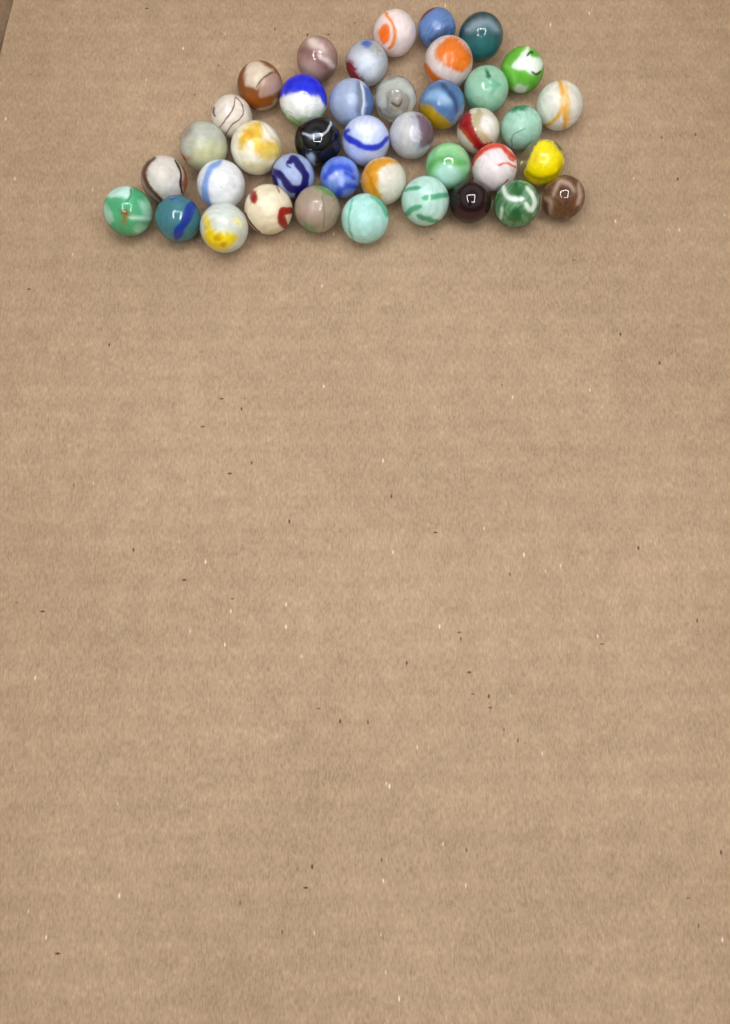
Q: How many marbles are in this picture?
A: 40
